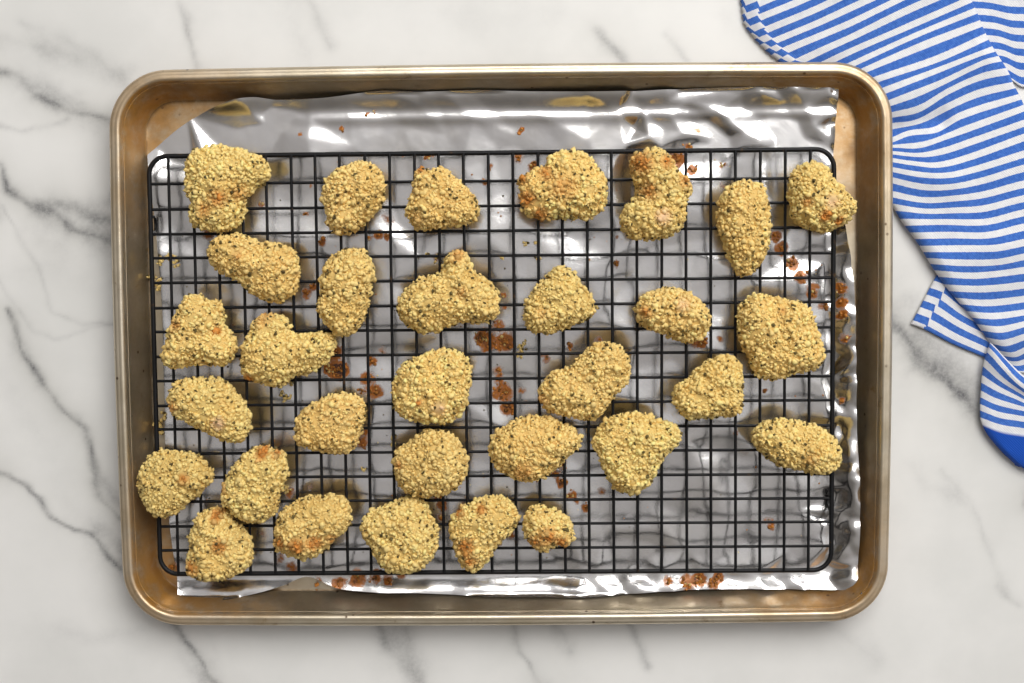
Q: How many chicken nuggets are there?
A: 31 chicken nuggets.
